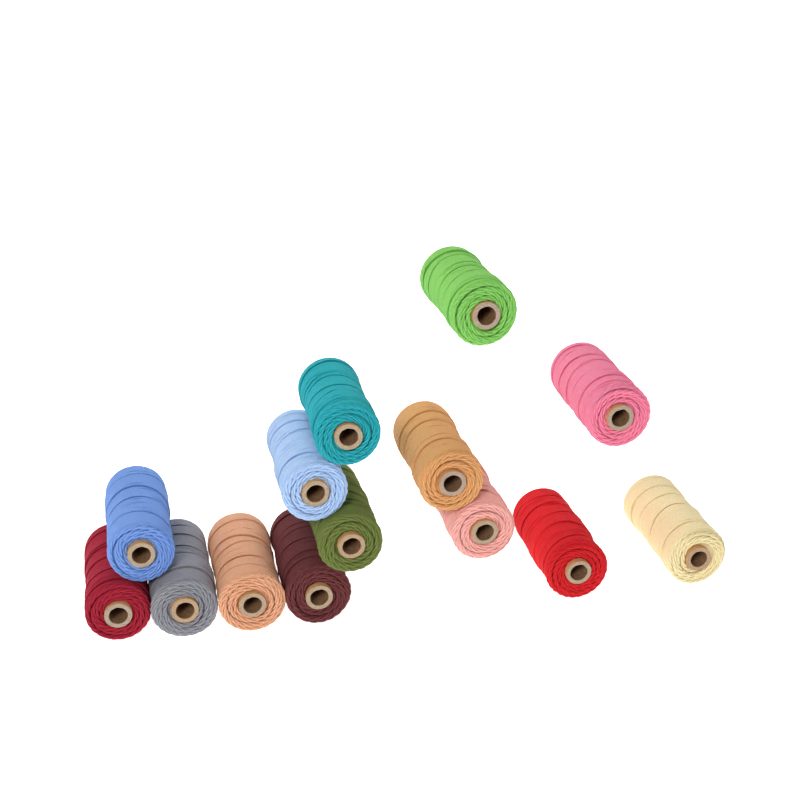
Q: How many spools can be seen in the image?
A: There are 14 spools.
